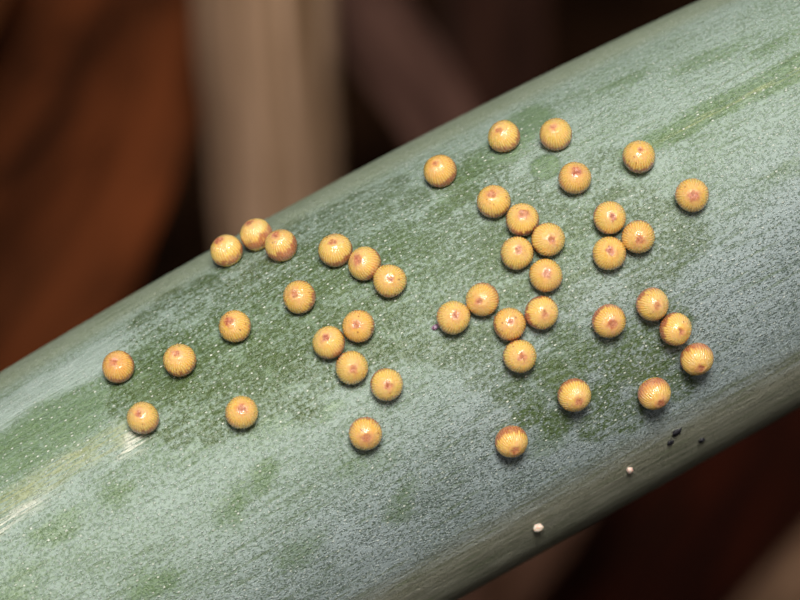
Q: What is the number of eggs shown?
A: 43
